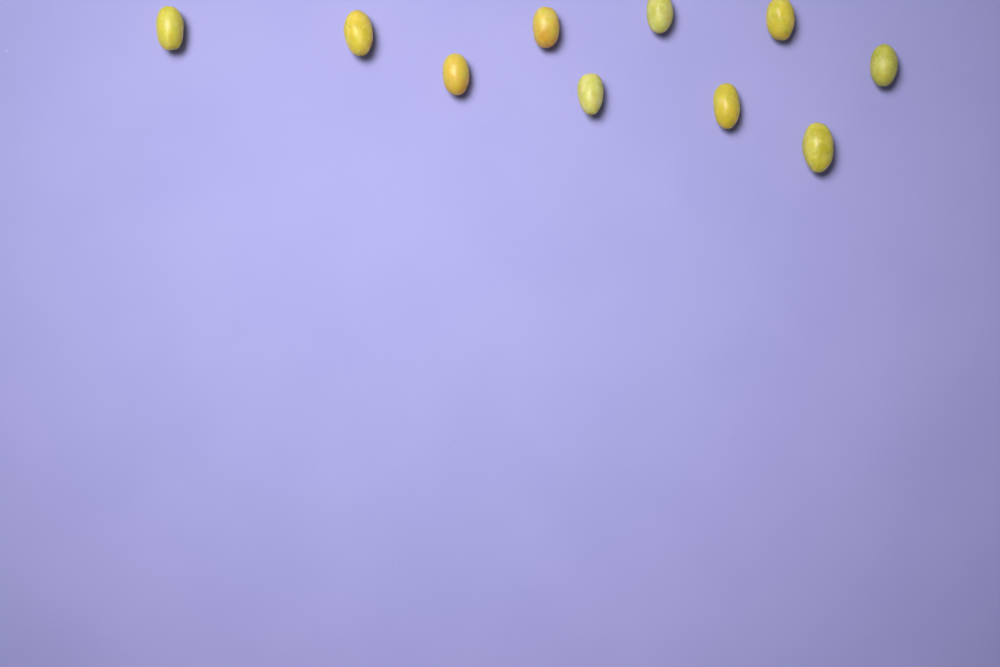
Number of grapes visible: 10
